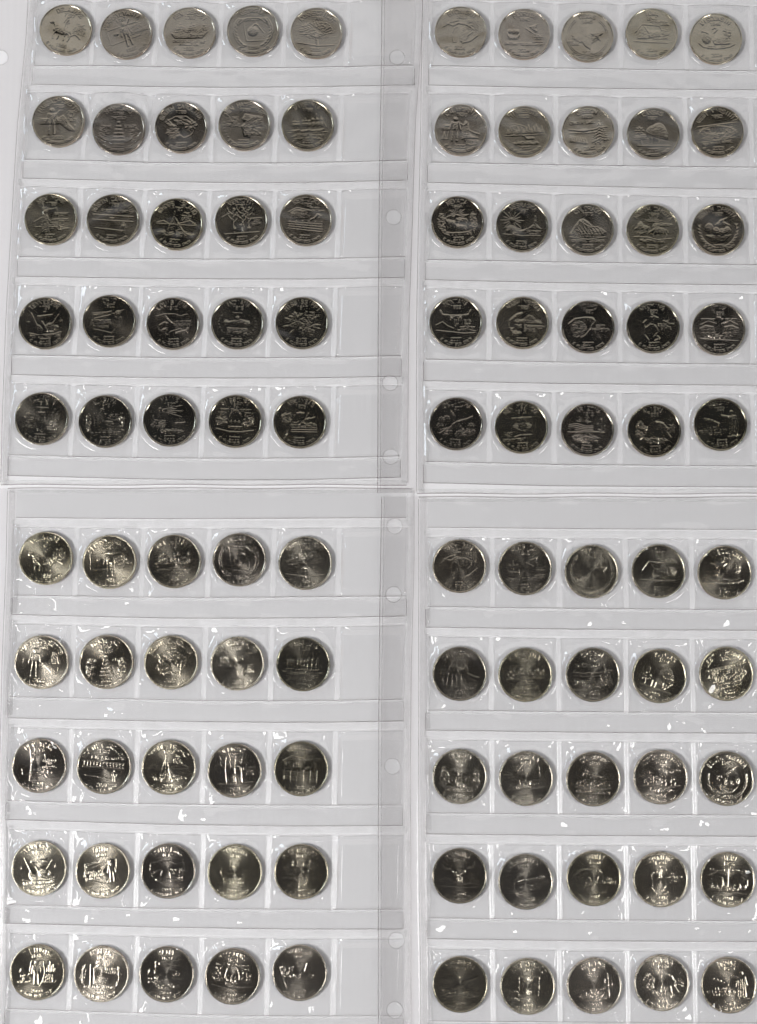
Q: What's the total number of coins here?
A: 100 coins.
